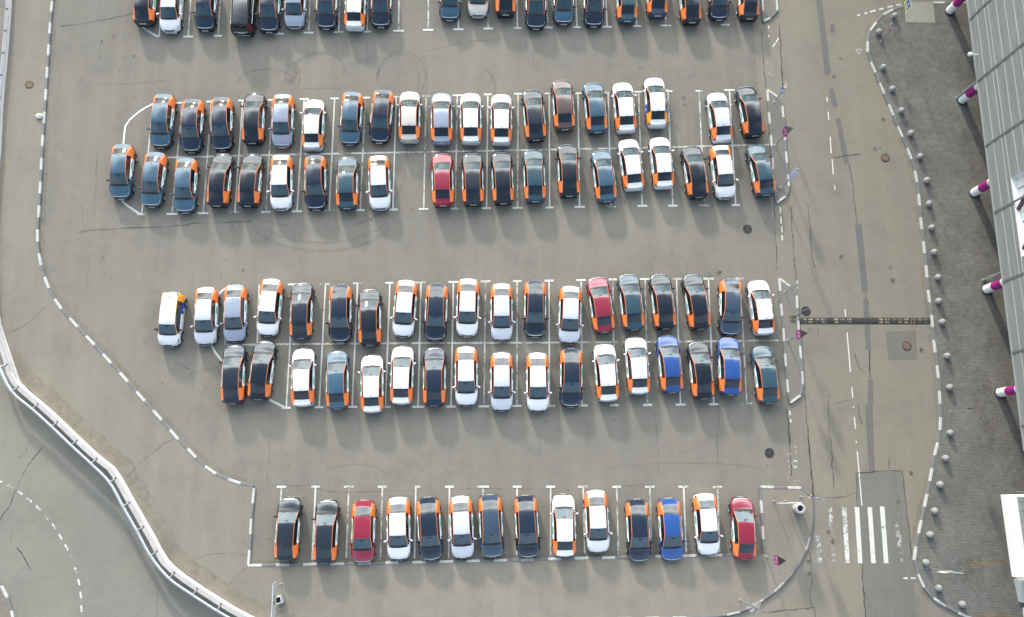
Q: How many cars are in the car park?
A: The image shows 109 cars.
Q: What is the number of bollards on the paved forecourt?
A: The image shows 24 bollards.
